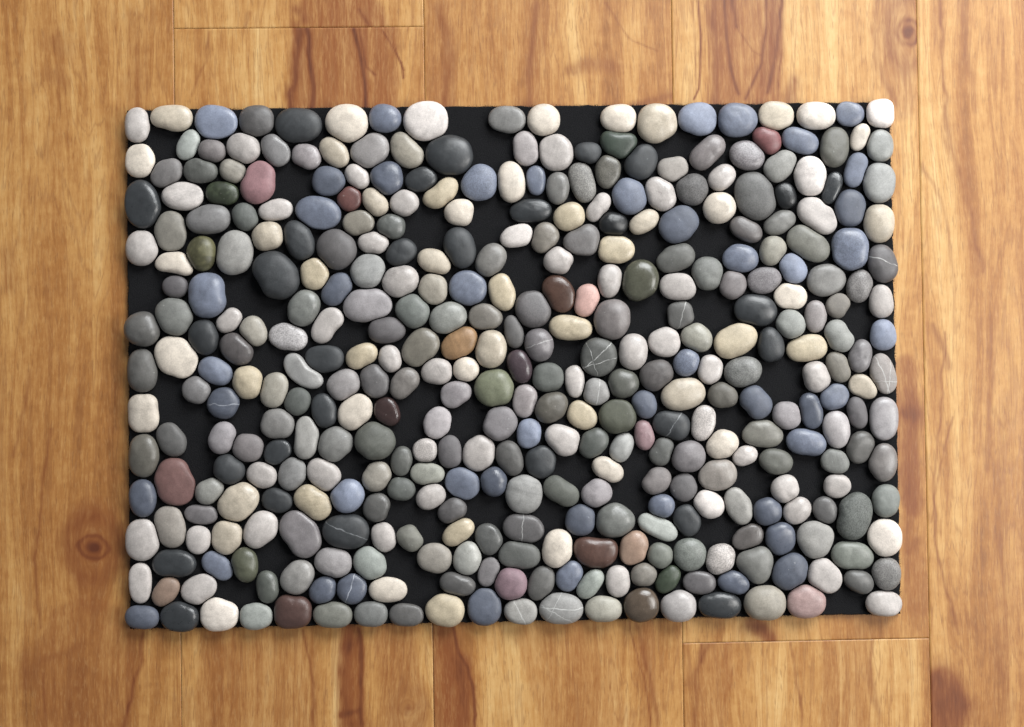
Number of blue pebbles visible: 47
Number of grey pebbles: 172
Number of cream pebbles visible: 102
